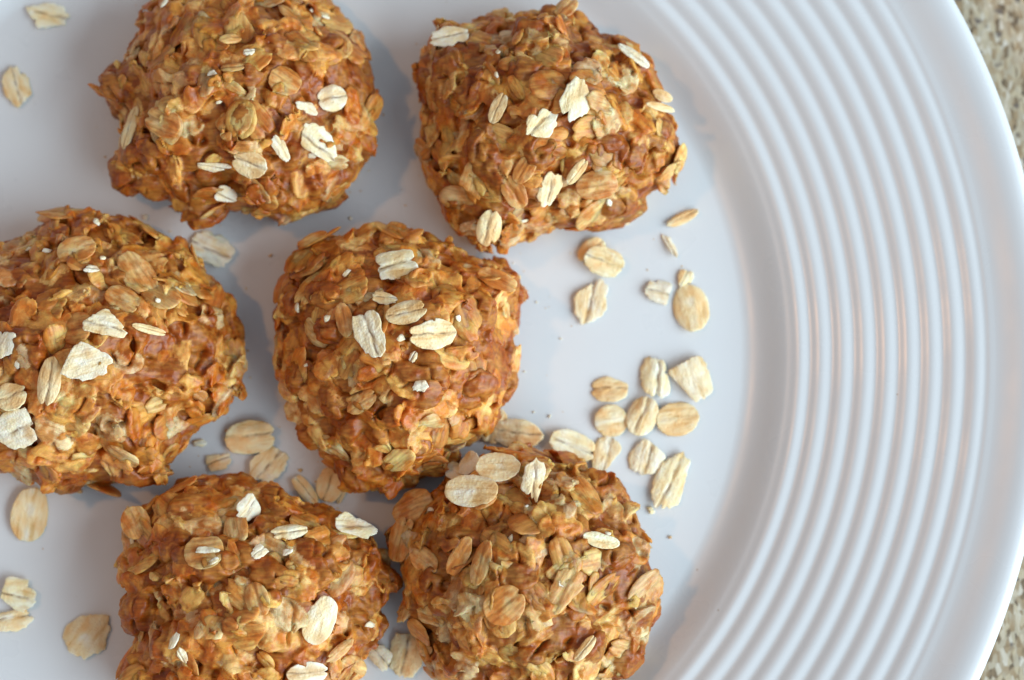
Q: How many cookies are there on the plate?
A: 6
